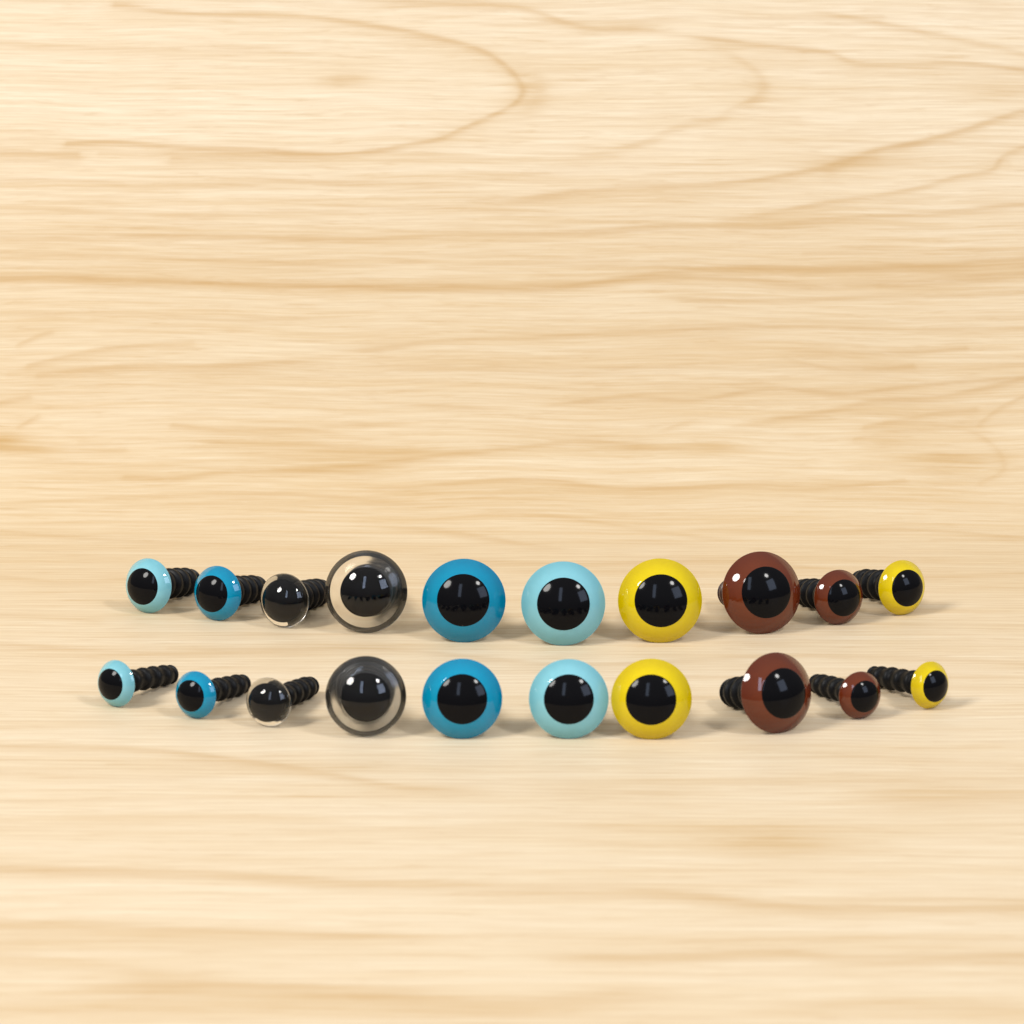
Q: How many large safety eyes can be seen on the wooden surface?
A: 10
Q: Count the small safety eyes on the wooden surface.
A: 10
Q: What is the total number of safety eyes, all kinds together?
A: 20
